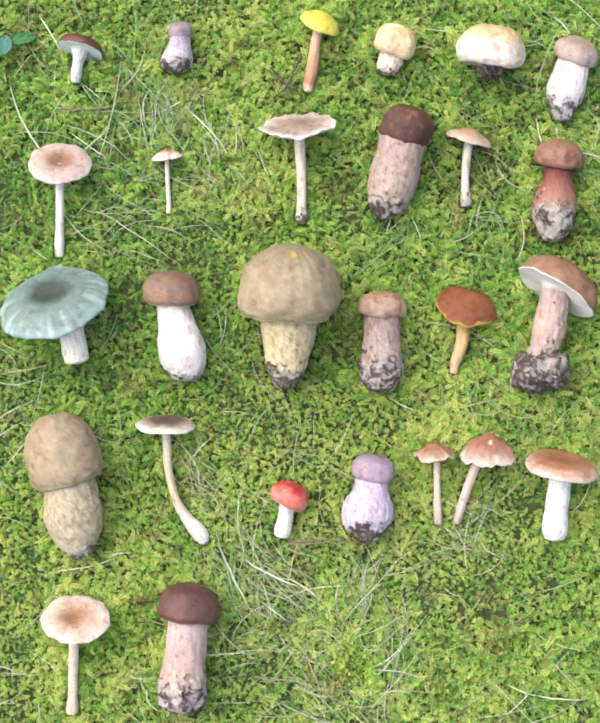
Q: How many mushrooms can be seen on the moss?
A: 27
